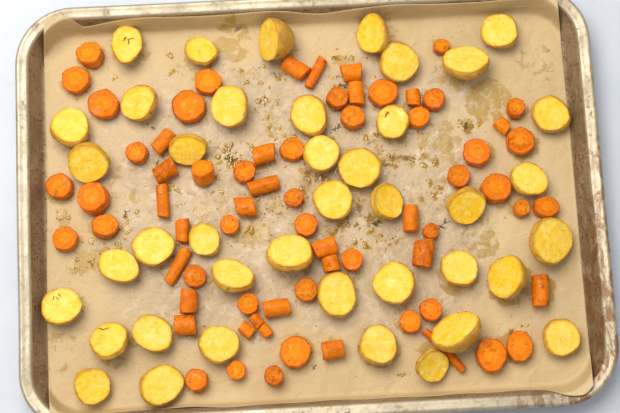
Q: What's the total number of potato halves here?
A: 41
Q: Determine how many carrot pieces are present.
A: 69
